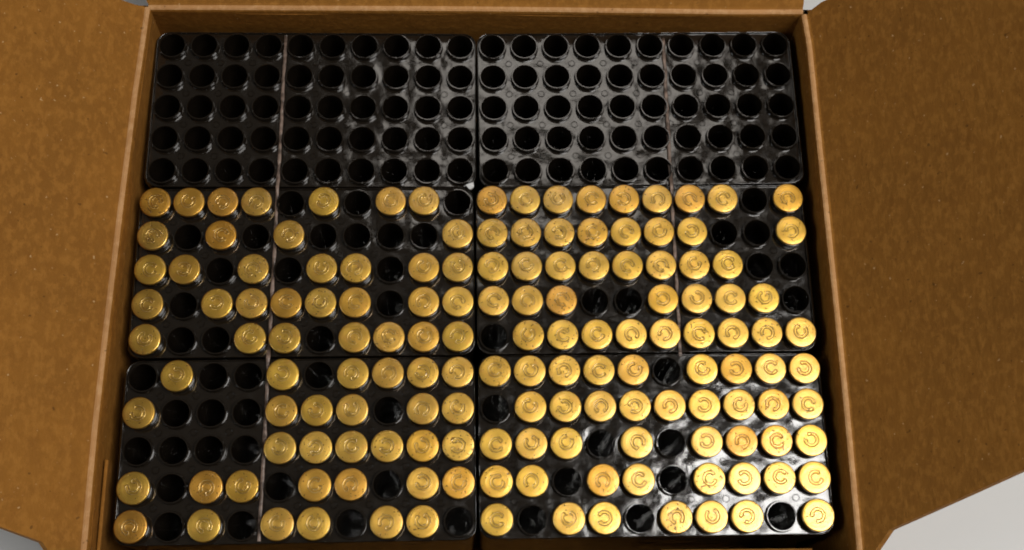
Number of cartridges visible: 146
